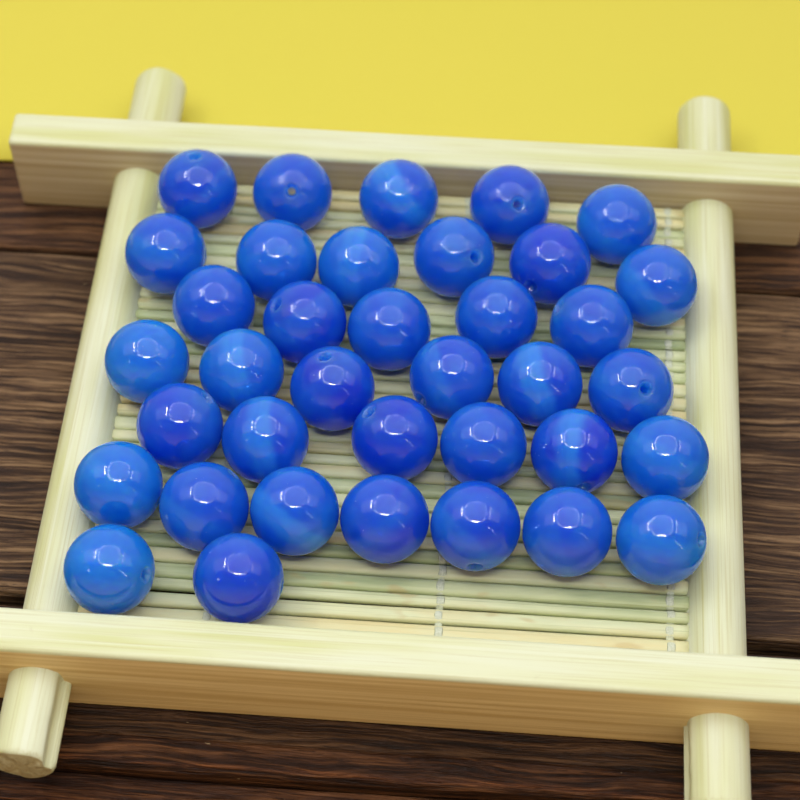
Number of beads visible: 37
